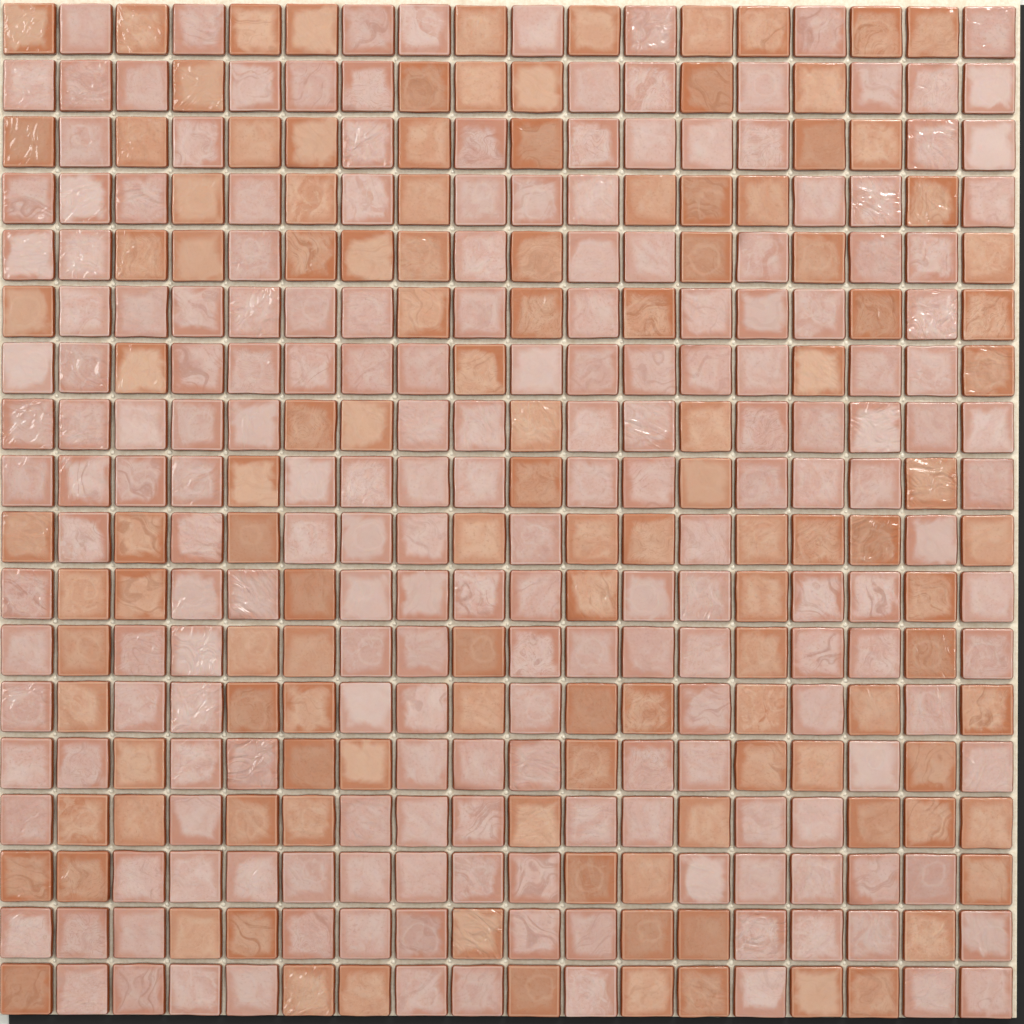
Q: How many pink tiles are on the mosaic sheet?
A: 200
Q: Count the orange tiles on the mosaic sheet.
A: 124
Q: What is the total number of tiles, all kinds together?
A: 324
